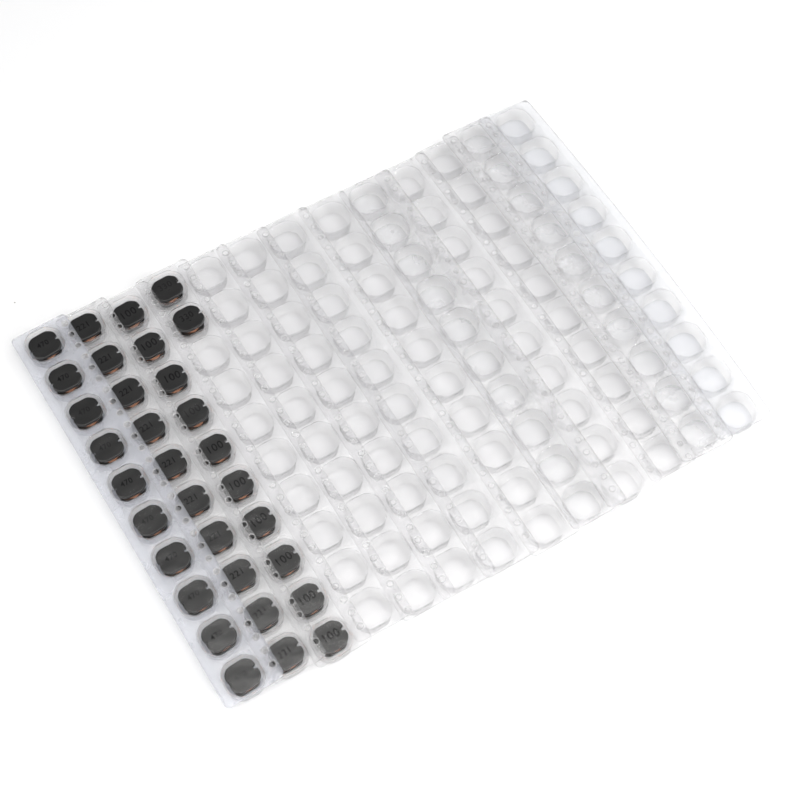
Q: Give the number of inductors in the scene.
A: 32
